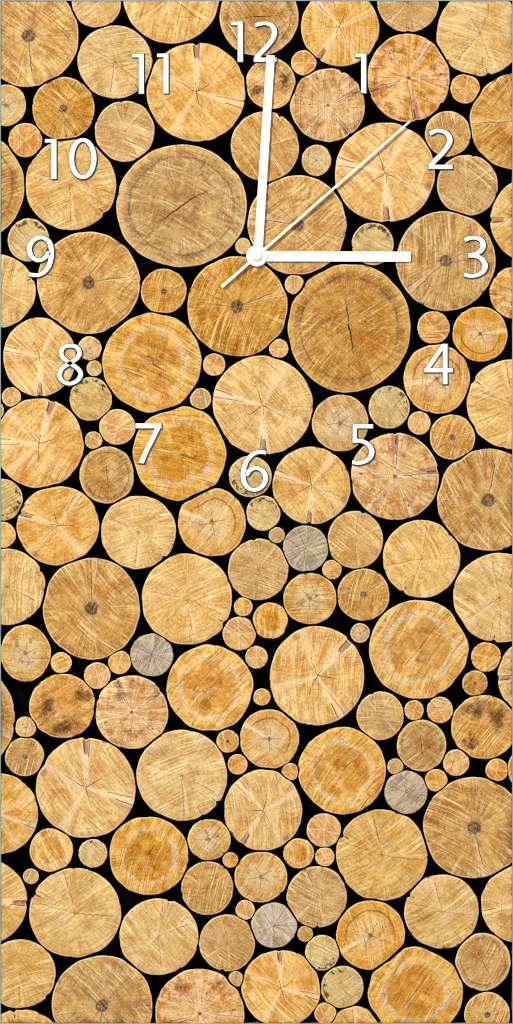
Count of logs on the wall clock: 165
